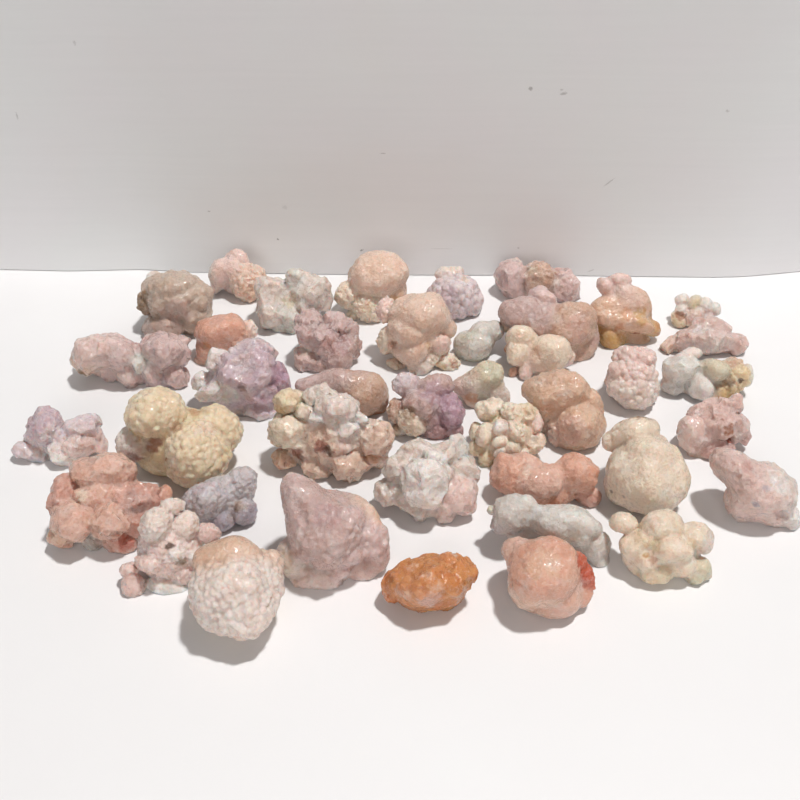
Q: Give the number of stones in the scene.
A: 41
